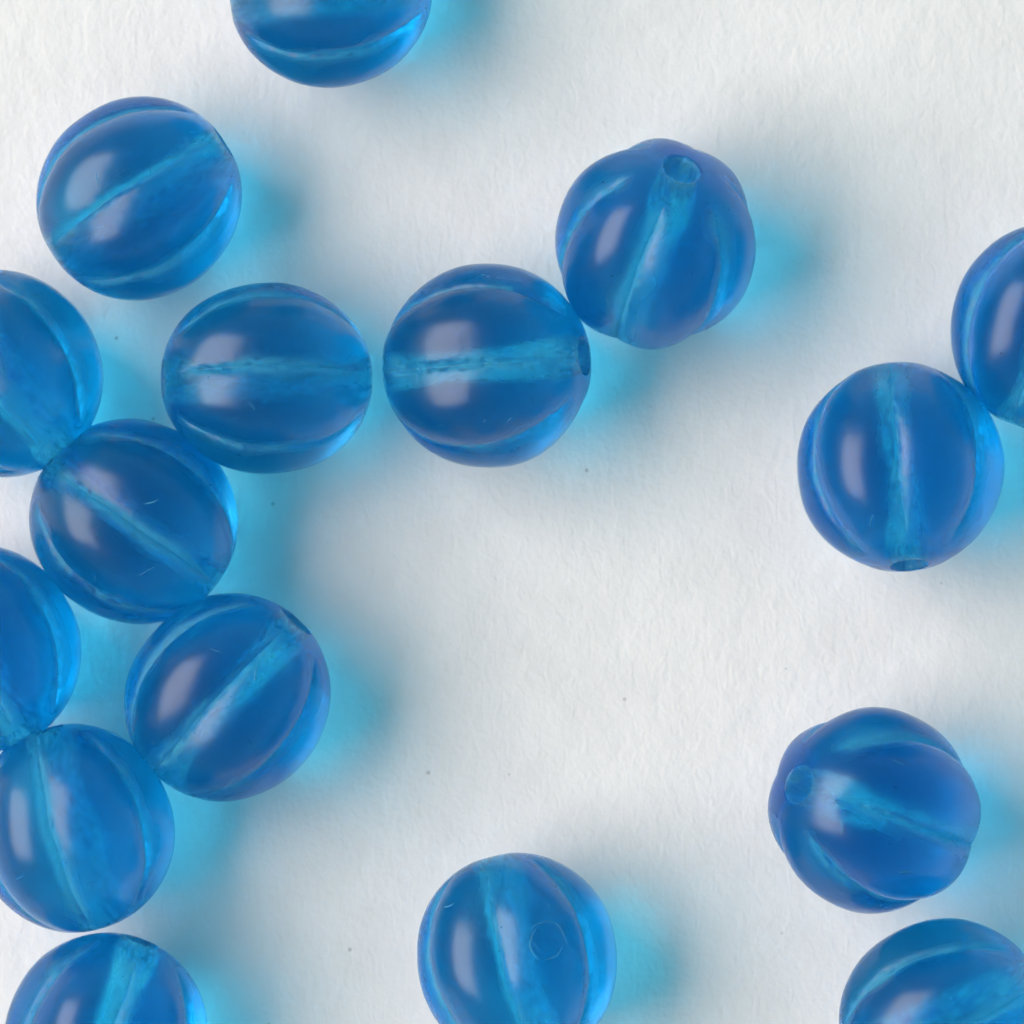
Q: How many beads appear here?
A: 16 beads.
